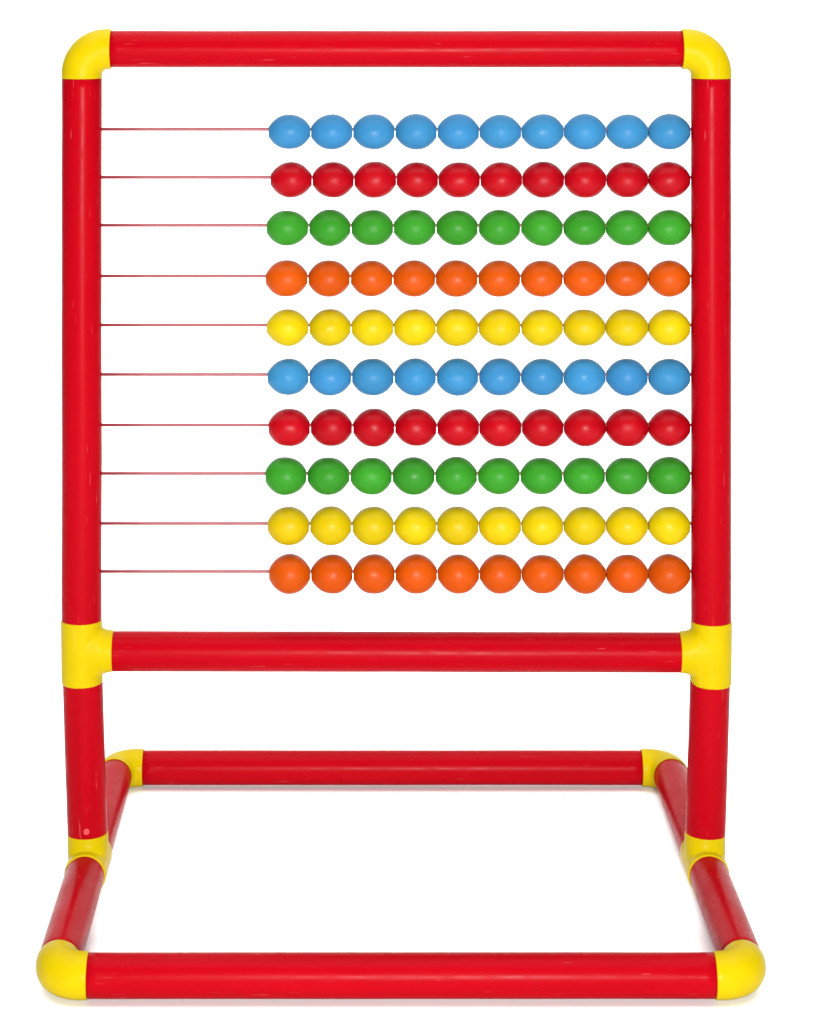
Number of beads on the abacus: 100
